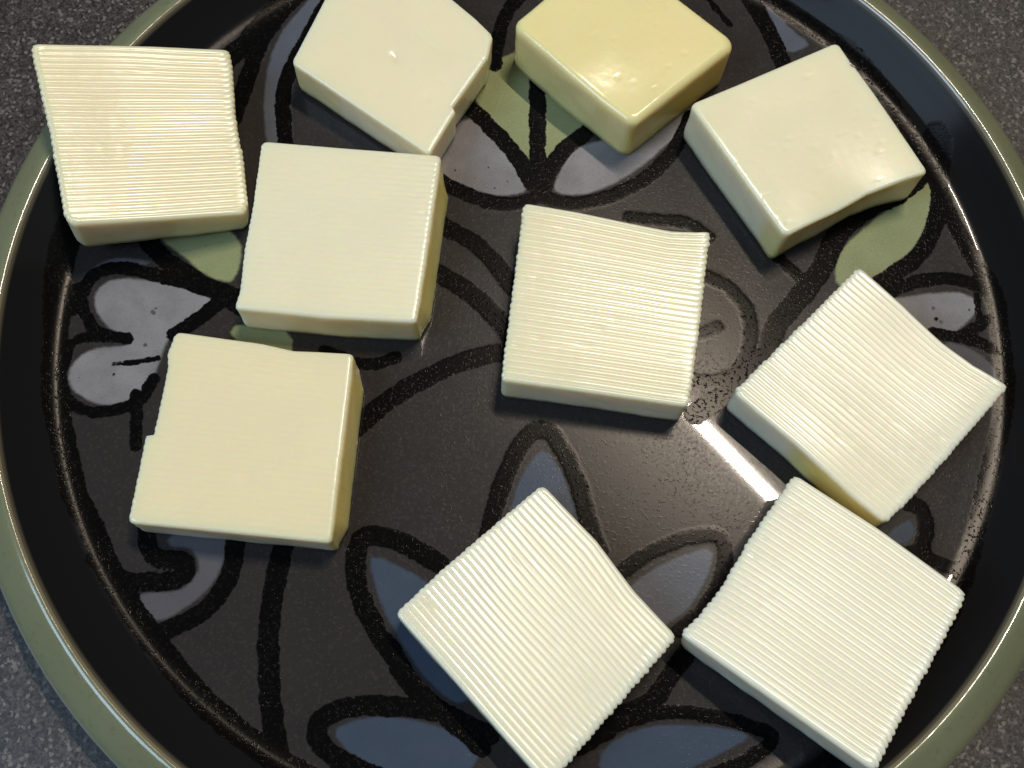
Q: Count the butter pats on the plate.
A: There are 10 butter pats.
